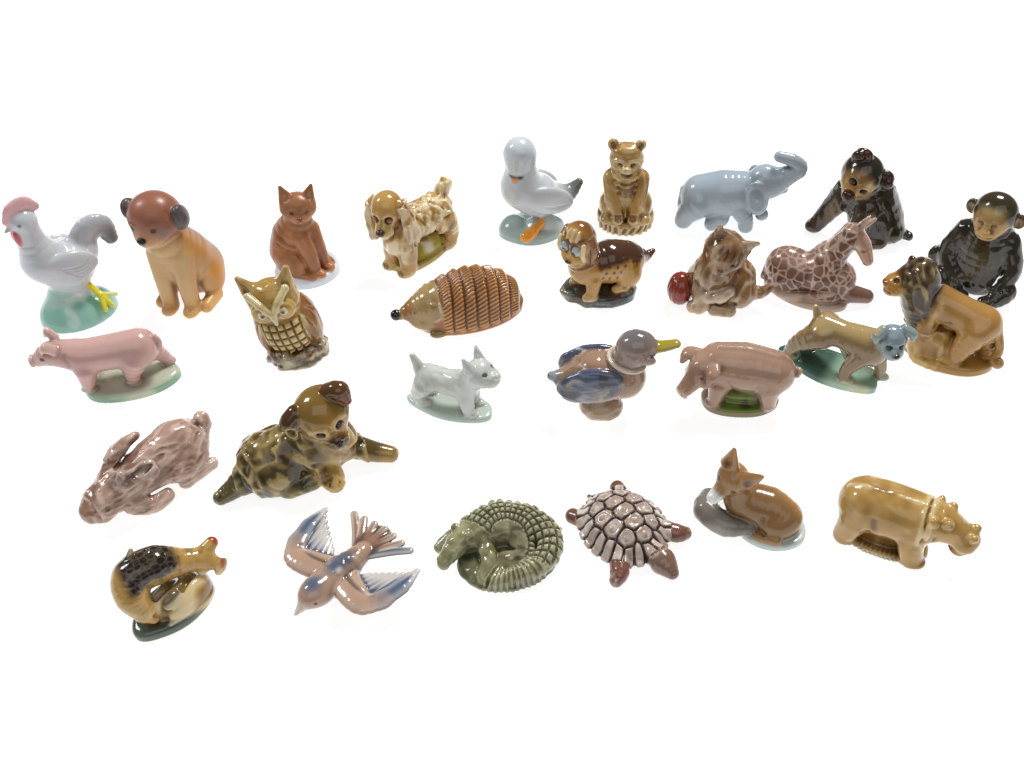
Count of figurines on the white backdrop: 28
